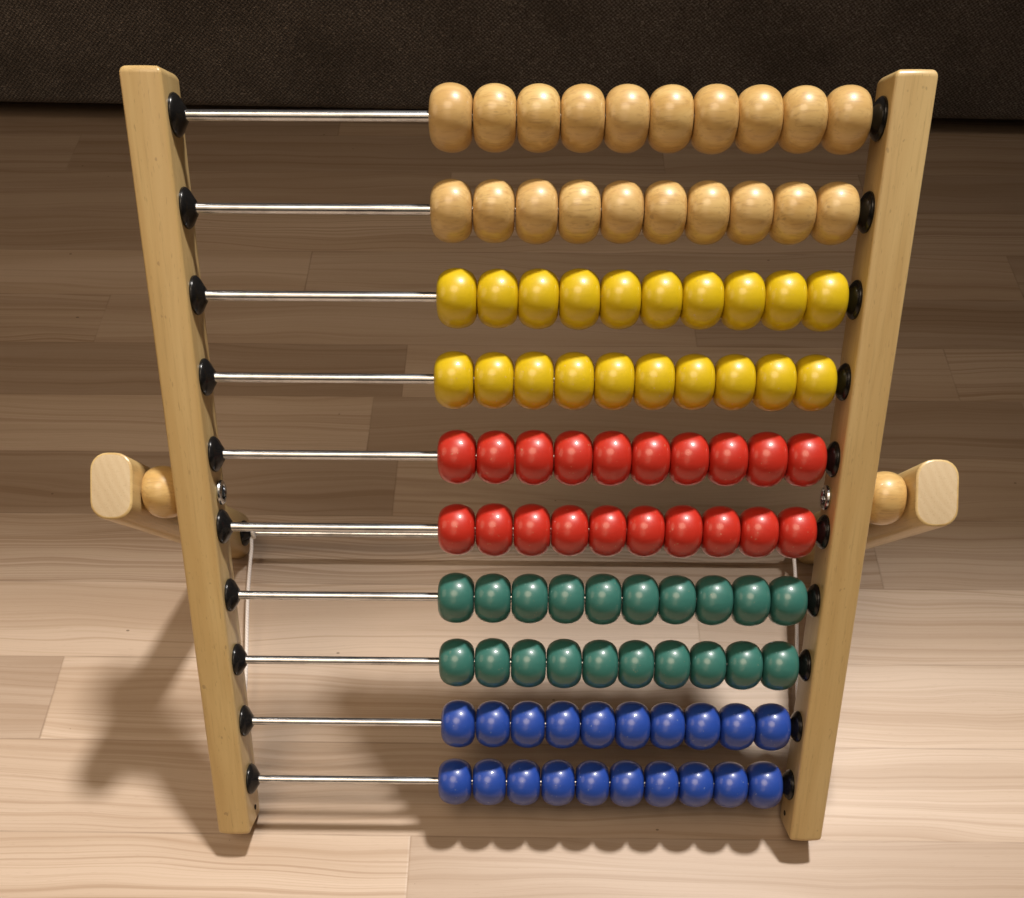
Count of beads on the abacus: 102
